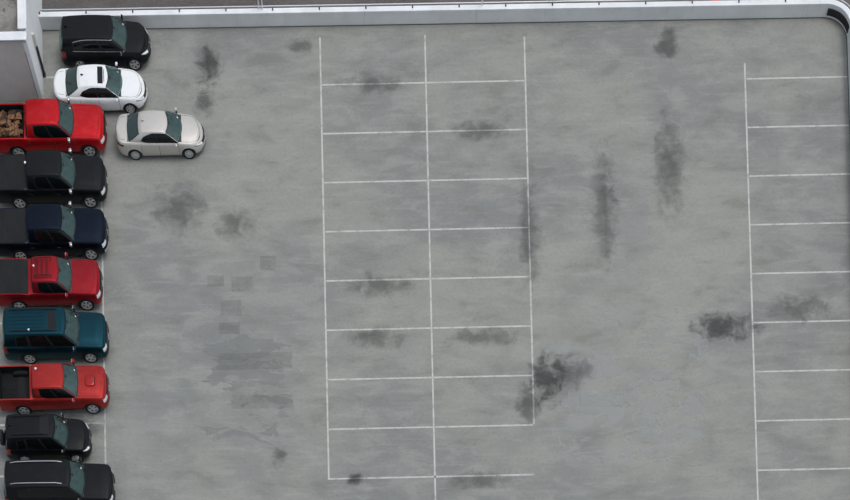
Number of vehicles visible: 11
